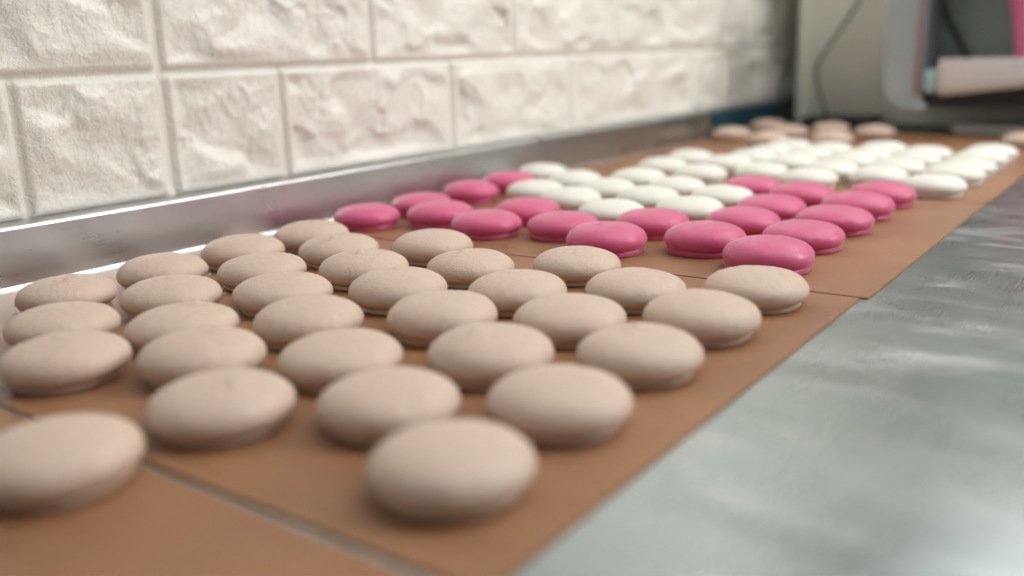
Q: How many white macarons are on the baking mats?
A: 36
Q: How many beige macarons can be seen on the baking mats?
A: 40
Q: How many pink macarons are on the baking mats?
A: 20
